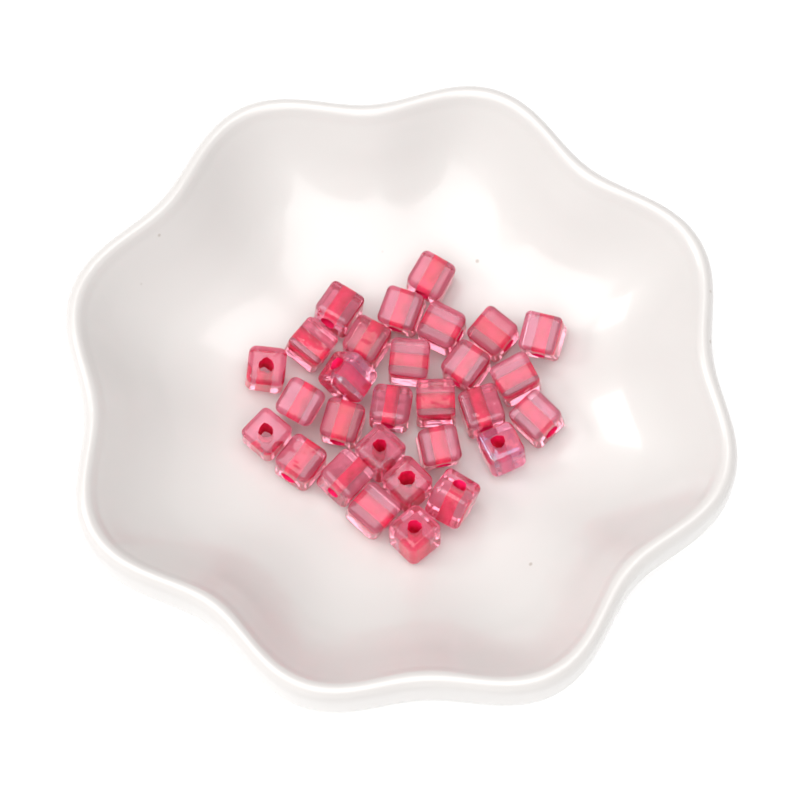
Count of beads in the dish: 29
